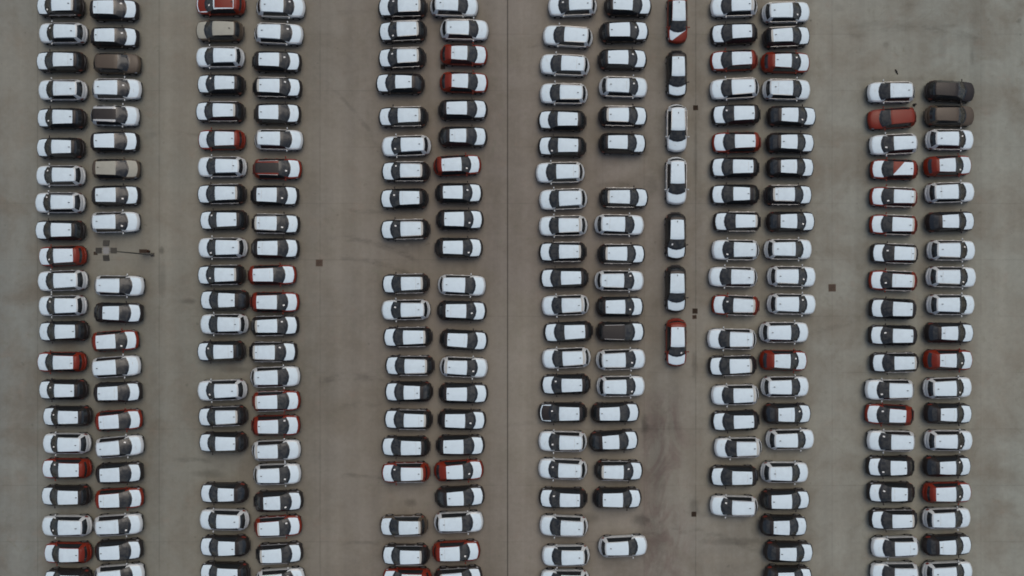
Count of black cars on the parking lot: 123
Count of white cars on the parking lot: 90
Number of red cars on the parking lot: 38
